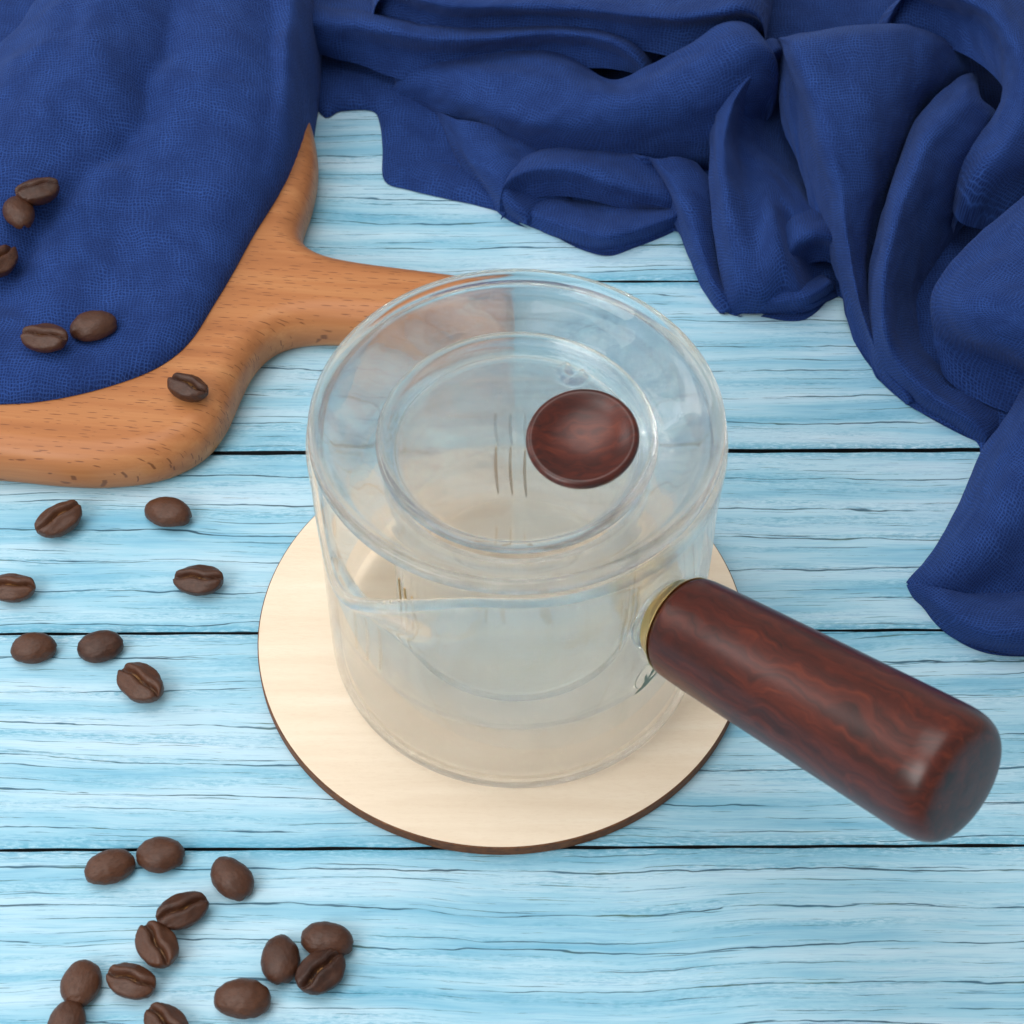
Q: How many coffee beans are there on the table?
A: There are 26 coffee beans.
